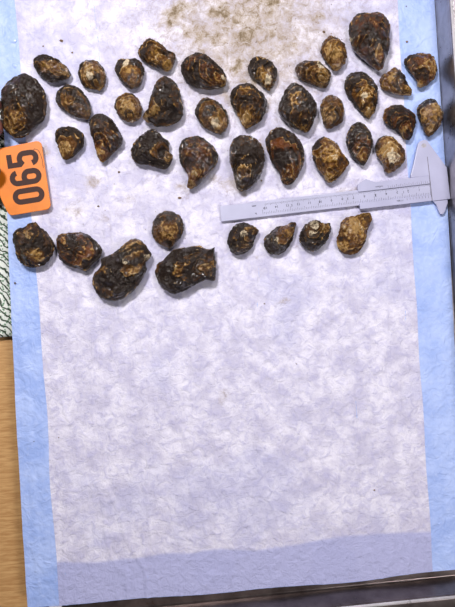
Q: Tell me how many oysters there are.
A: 40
